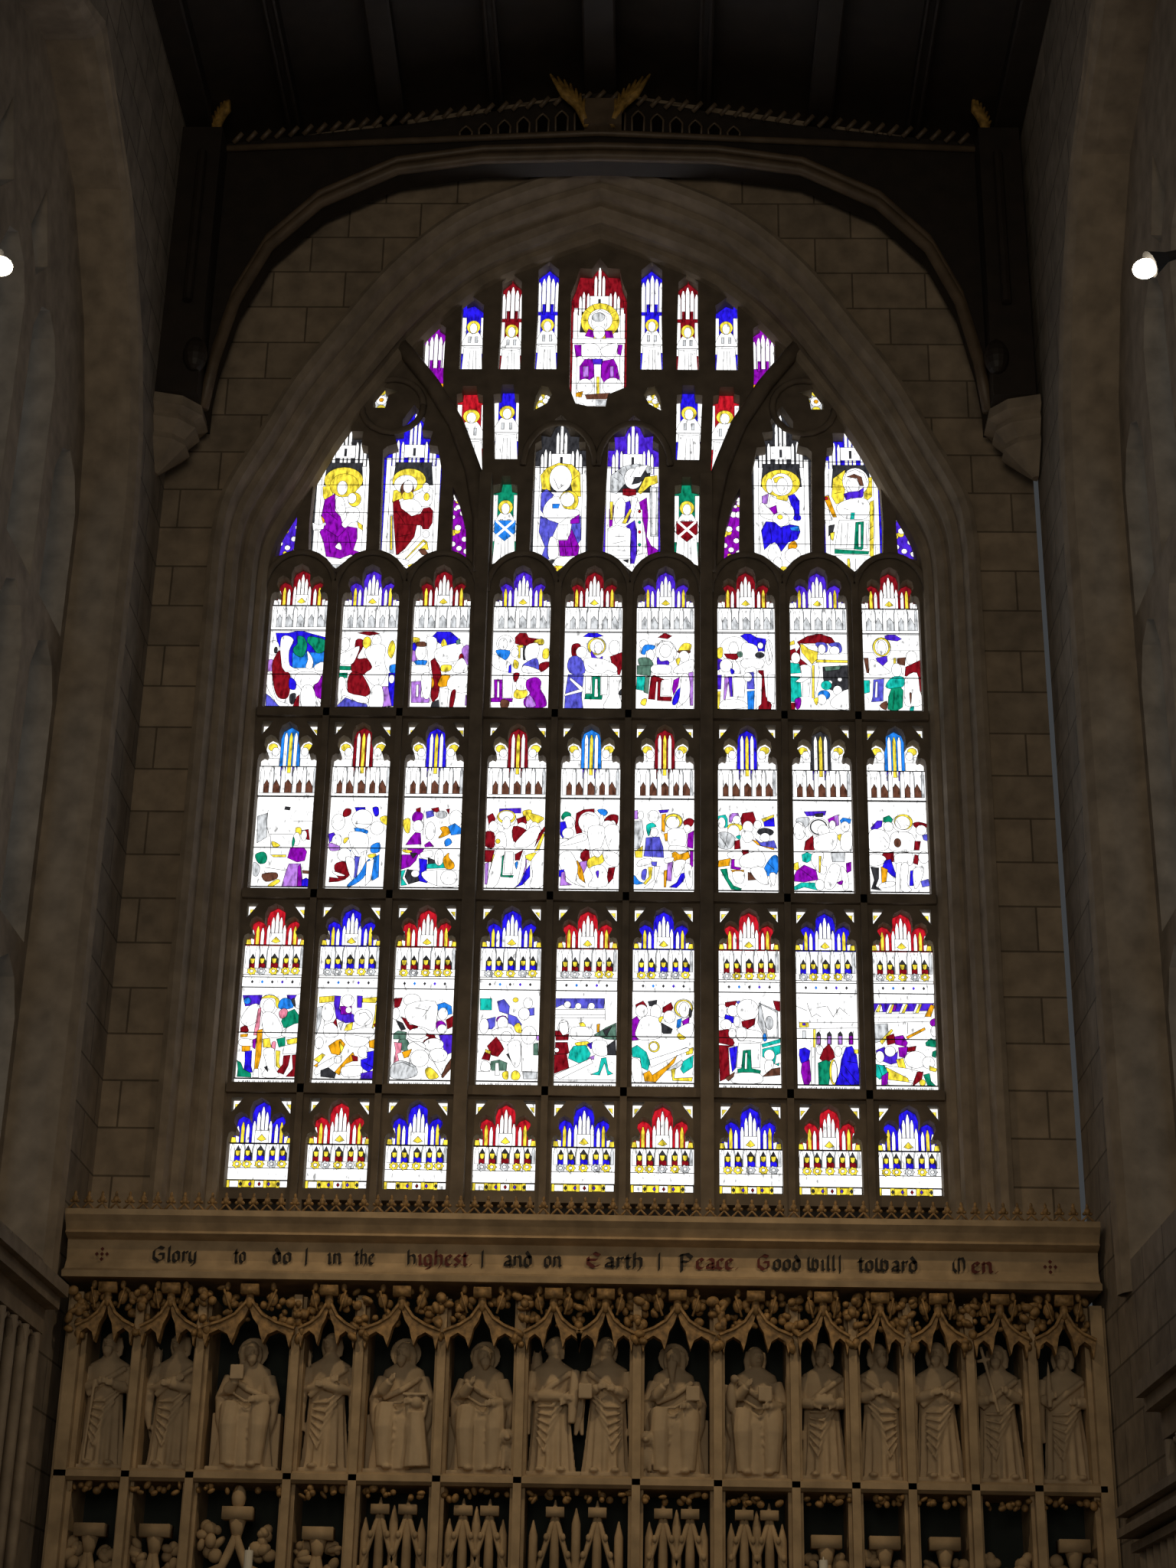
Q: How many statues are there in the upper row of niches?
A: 15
